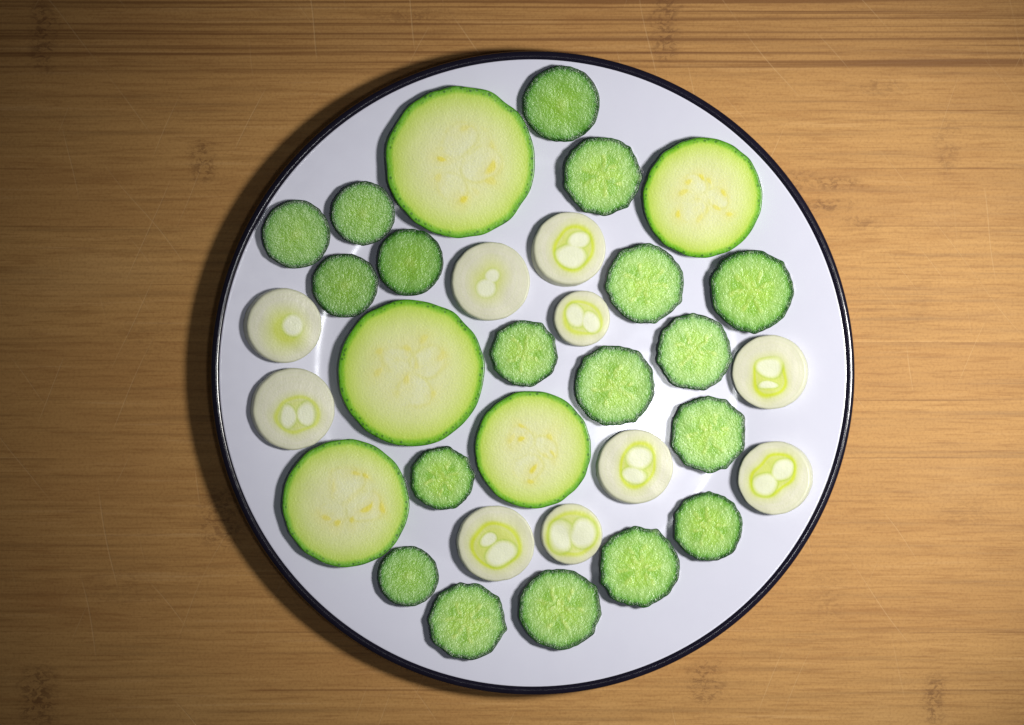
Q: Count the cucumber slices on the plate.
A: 18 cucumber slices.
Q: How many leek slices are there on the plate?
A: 10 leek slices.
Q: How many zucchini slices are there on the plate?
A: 5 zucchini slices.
